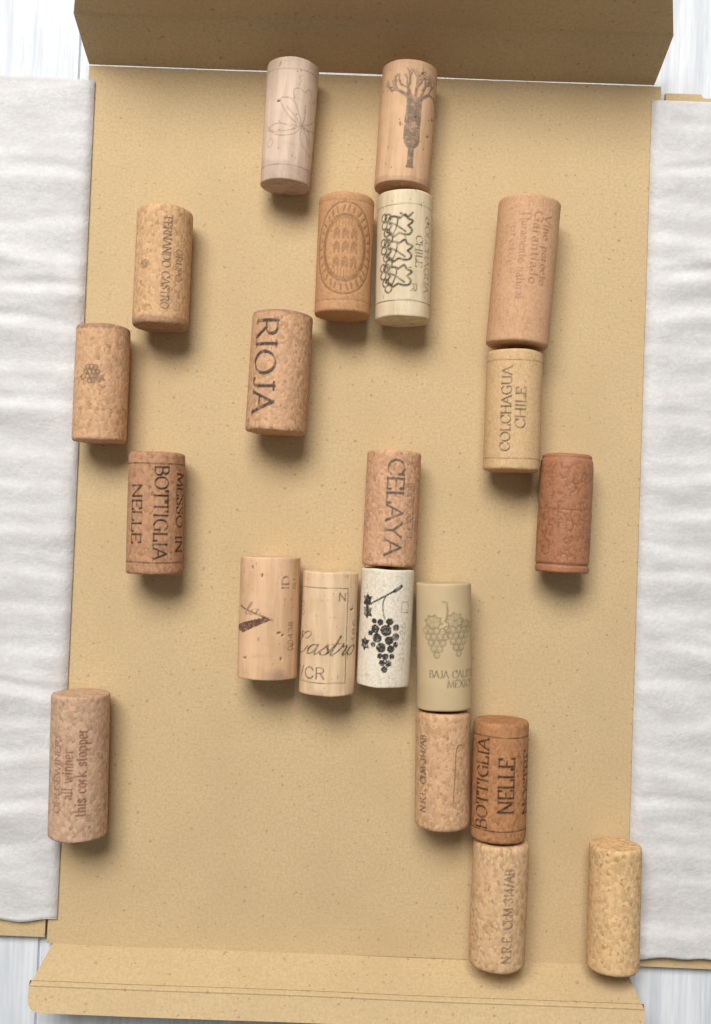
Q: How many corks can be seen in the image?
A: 21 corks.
